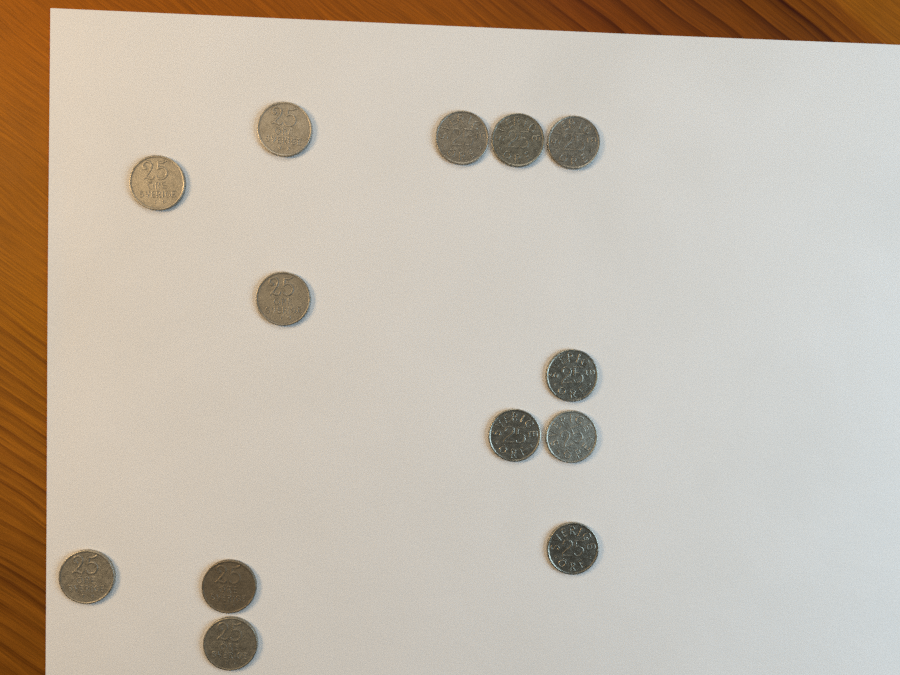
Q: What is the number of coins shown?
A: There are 13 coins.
